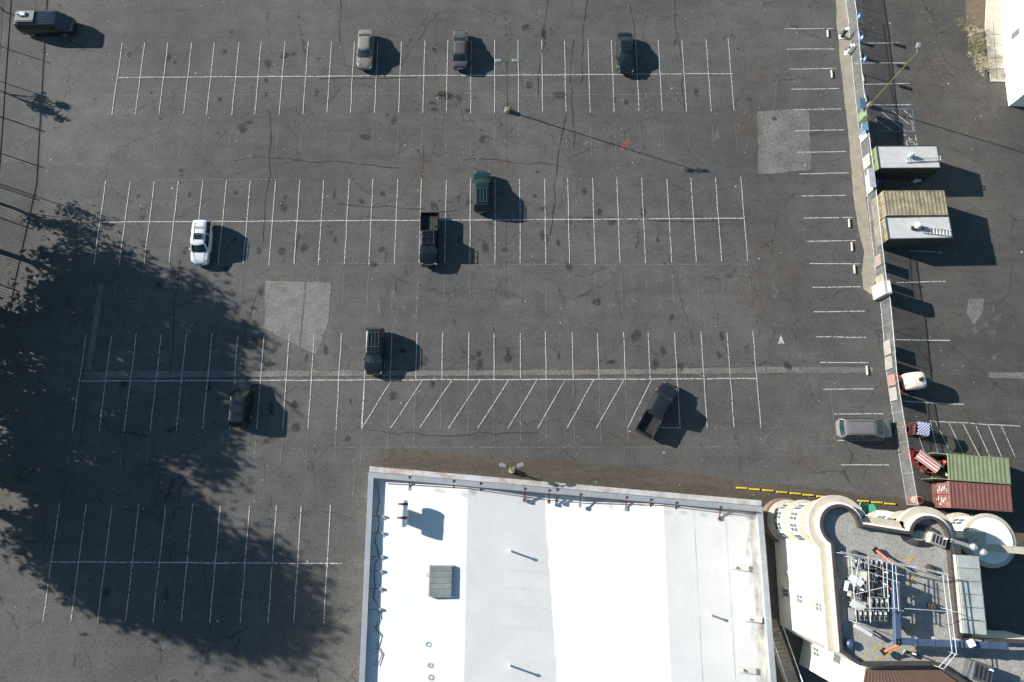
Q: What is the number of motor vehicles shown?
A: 11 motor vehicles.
